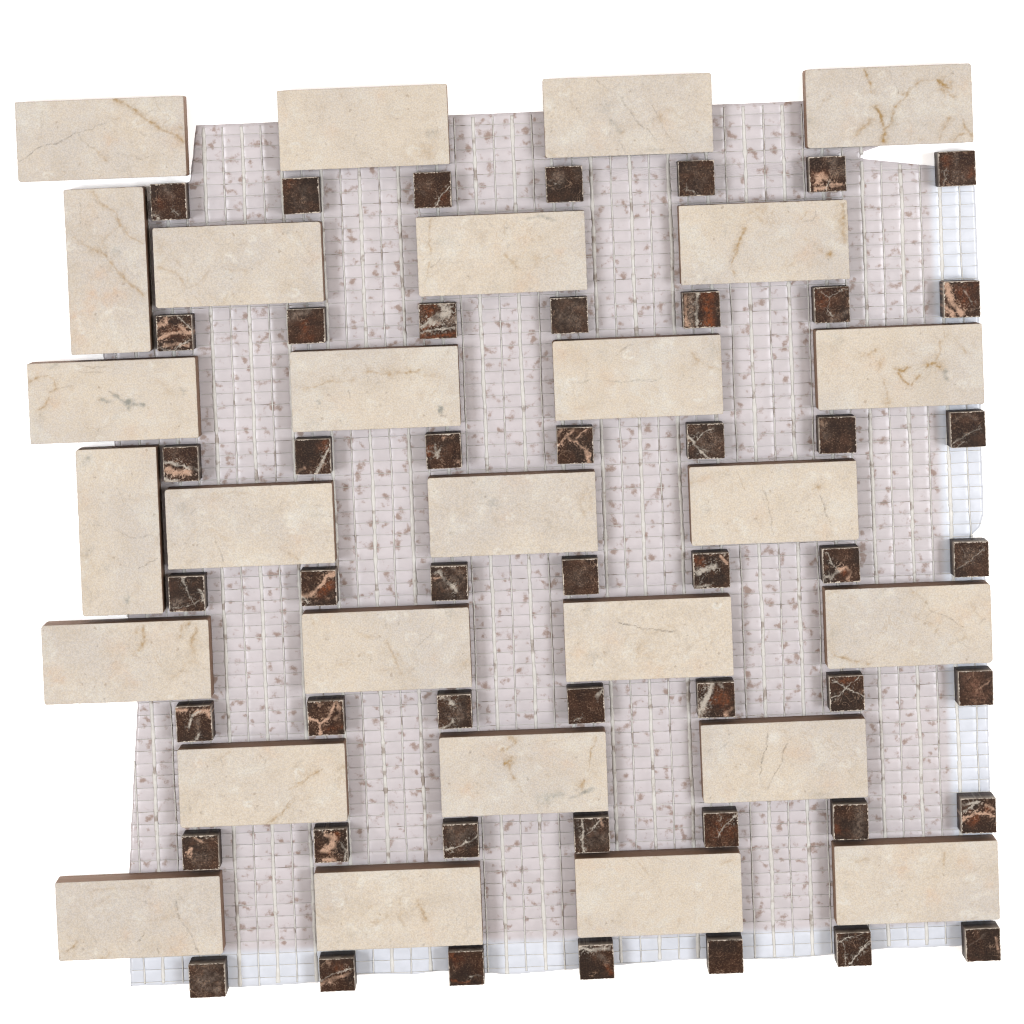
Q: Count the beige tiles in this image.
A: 27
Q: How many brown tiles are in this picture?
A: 49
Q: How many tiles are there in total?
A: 76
